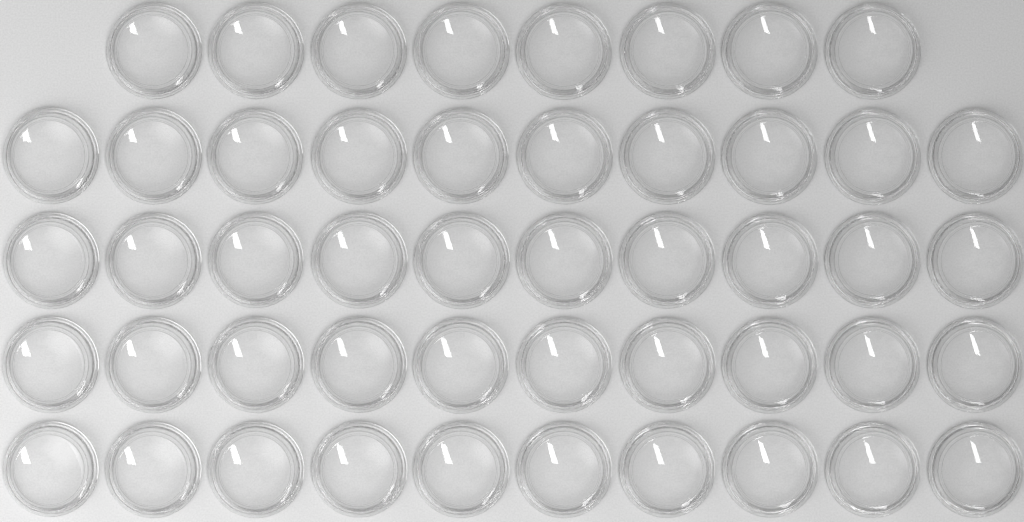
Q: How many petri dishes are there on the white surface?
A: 48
